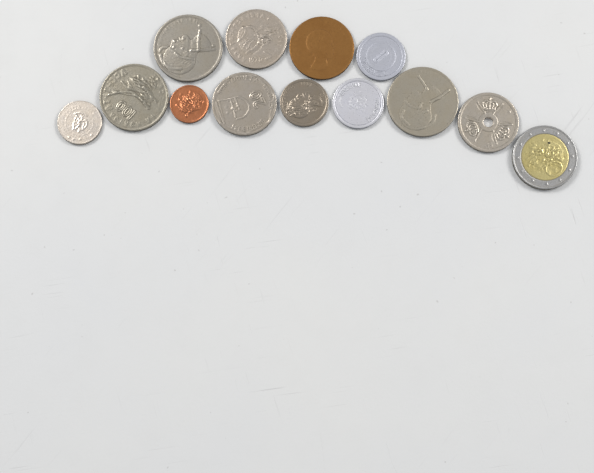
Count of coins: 13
